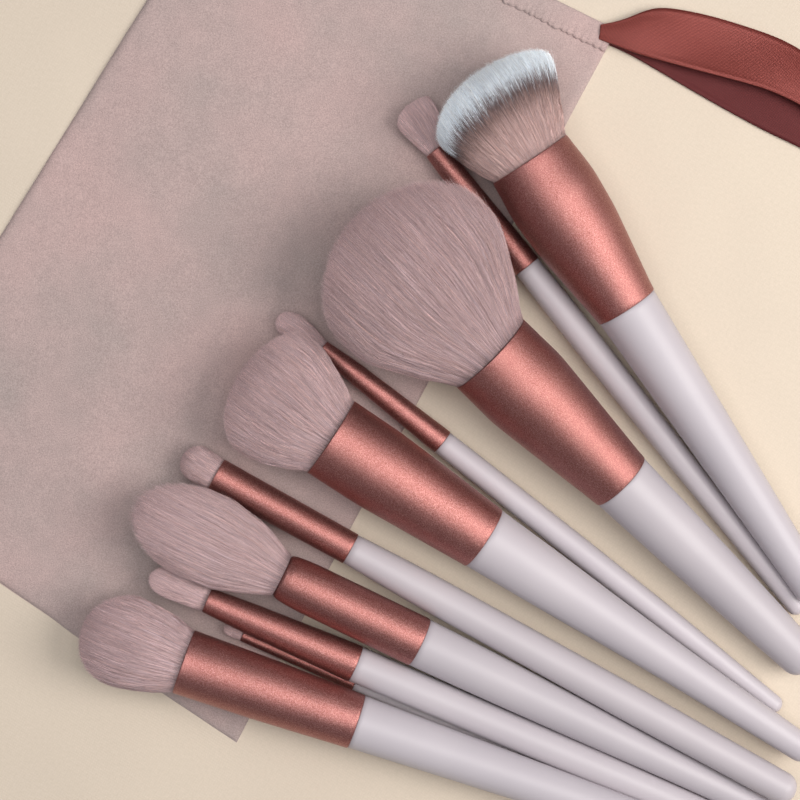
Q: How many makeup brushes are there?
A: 10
